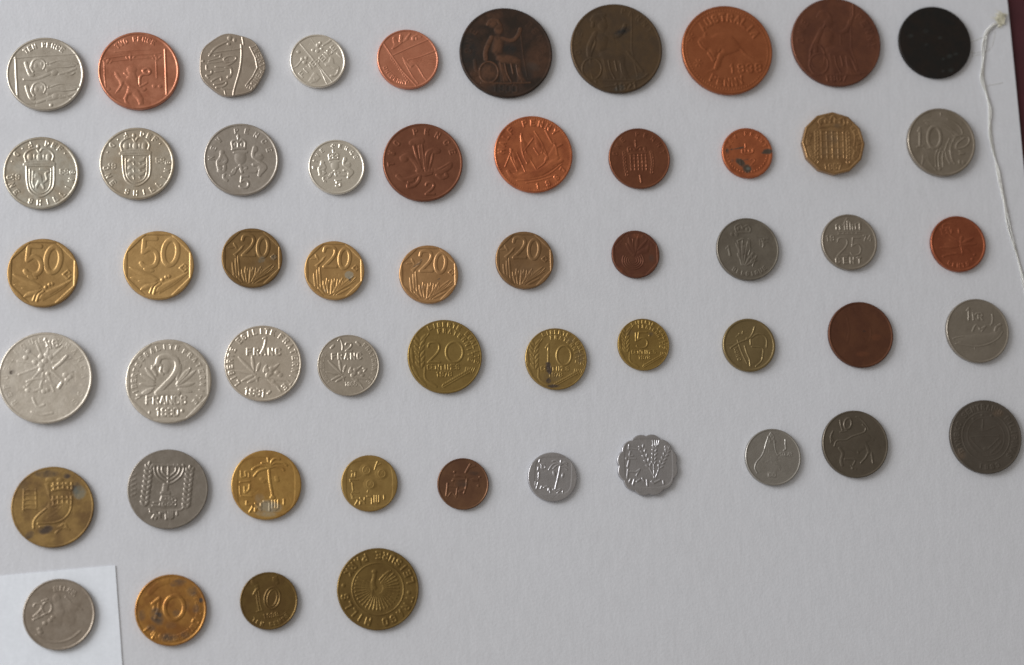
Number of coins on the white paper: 54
